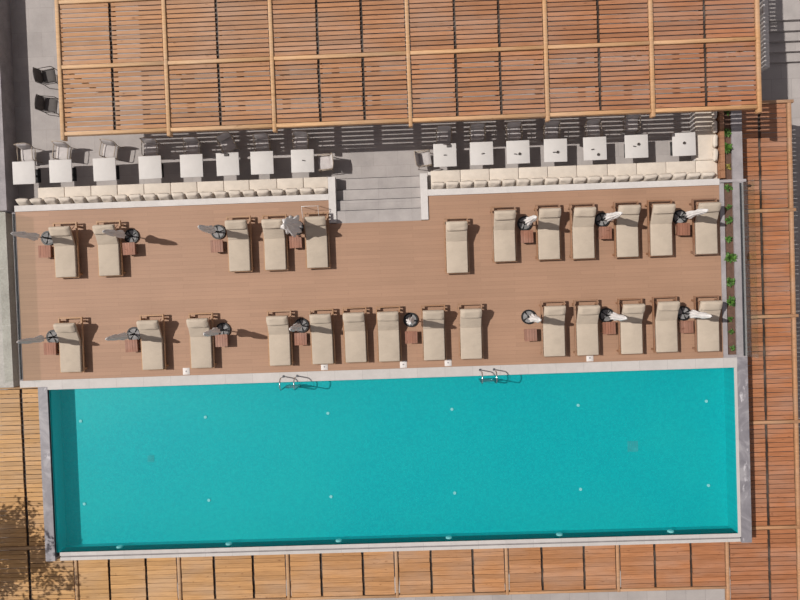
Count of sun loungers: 26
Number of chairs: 18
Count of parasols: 15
